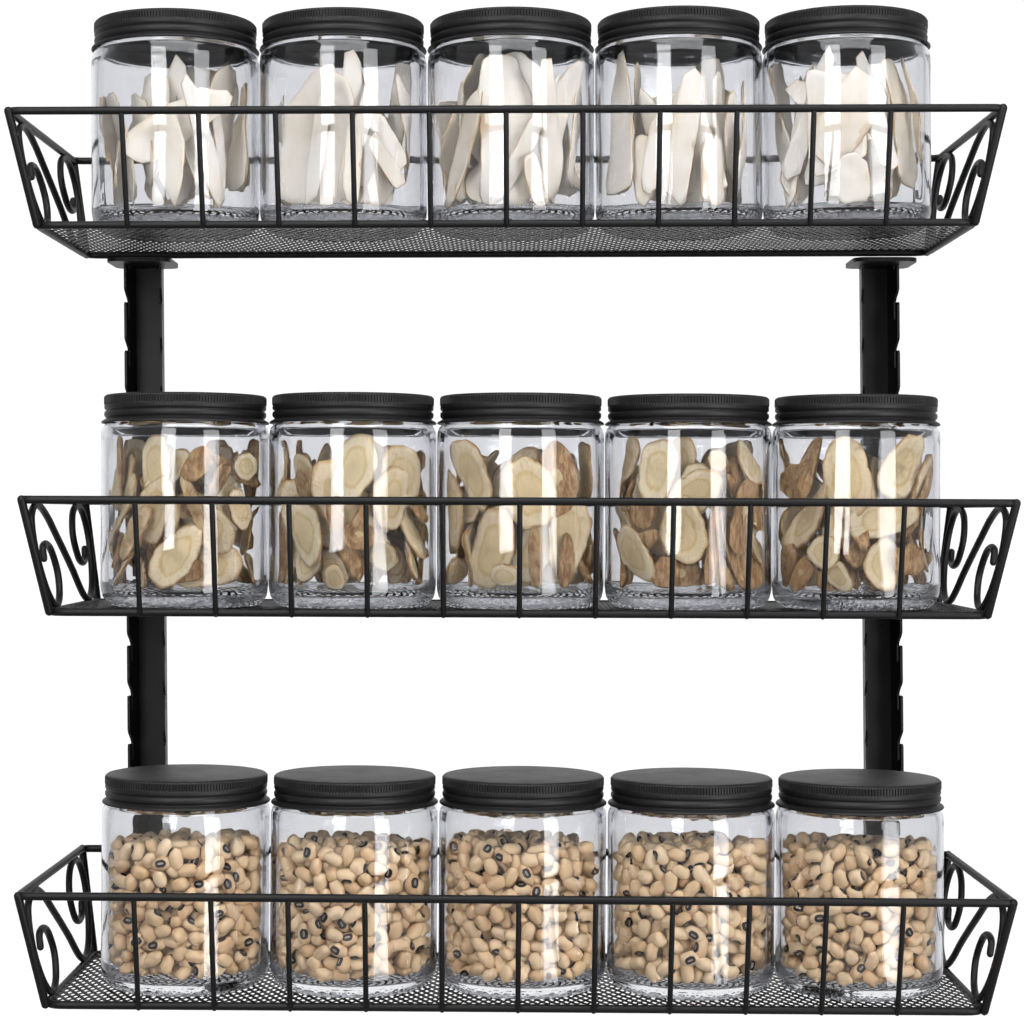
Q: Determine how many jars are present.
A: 15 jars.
